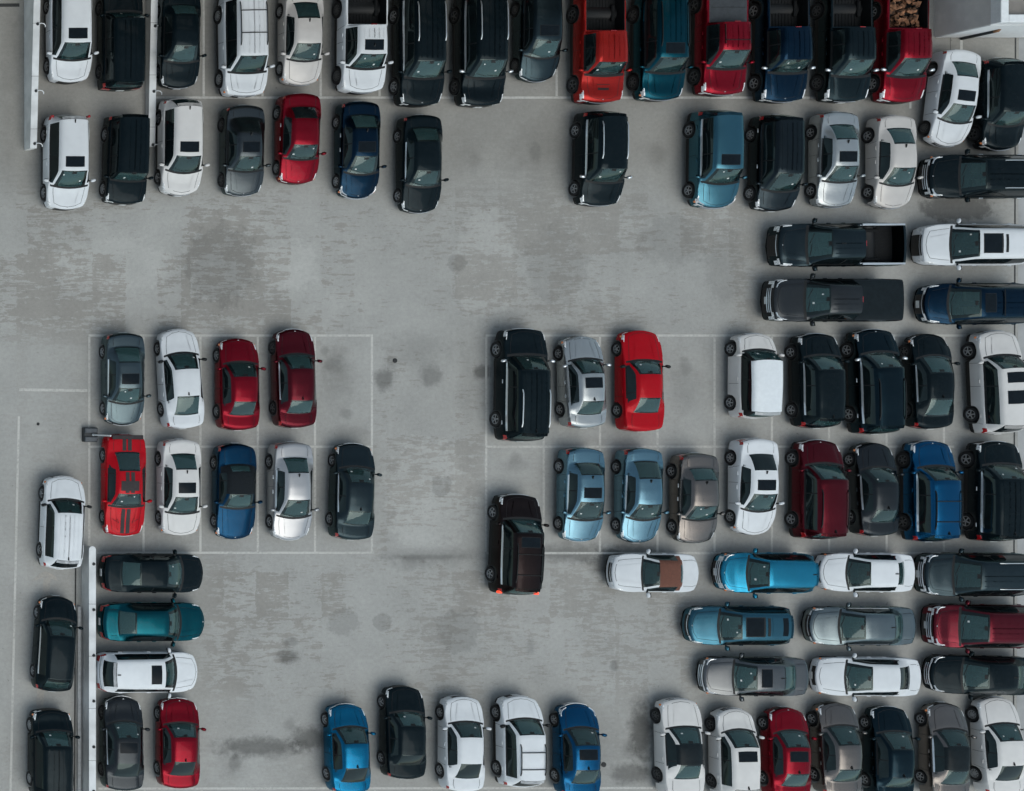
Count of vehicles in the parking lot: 90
